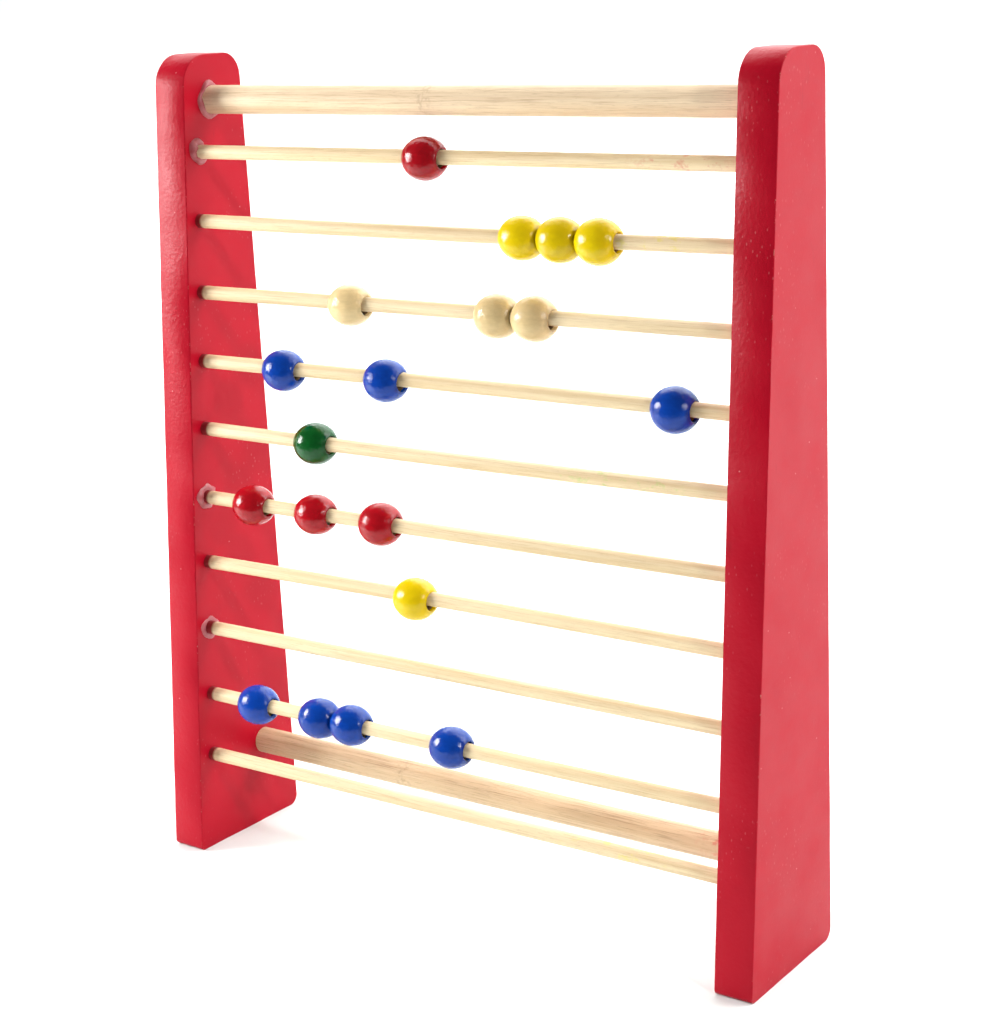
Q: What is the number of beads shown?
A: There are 19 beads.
